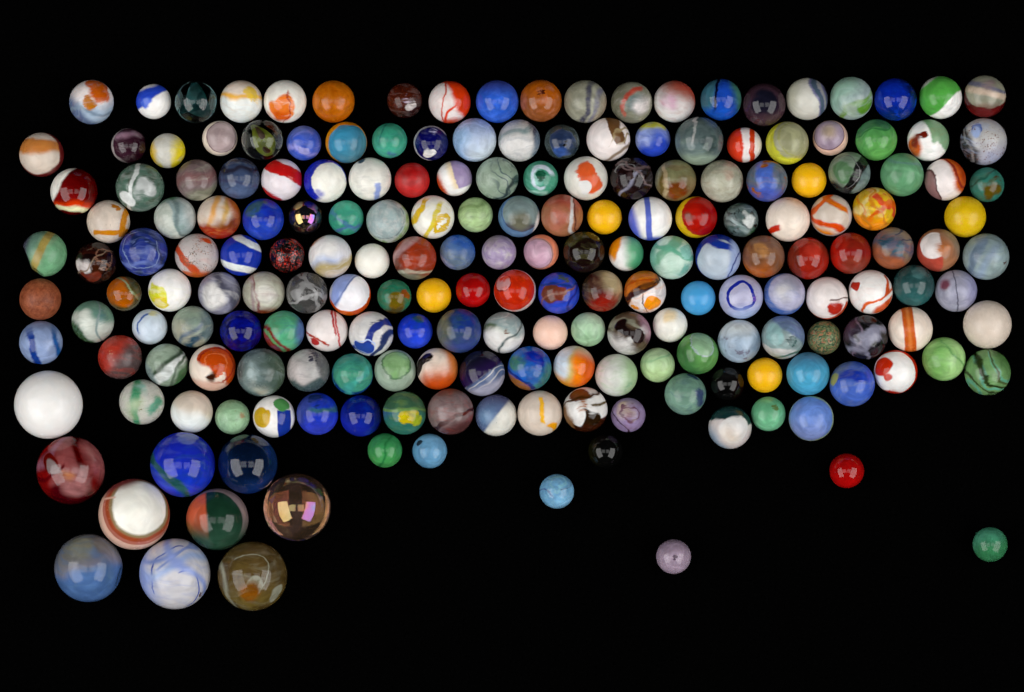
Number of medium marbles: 137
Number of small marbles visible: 52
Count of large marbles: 10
